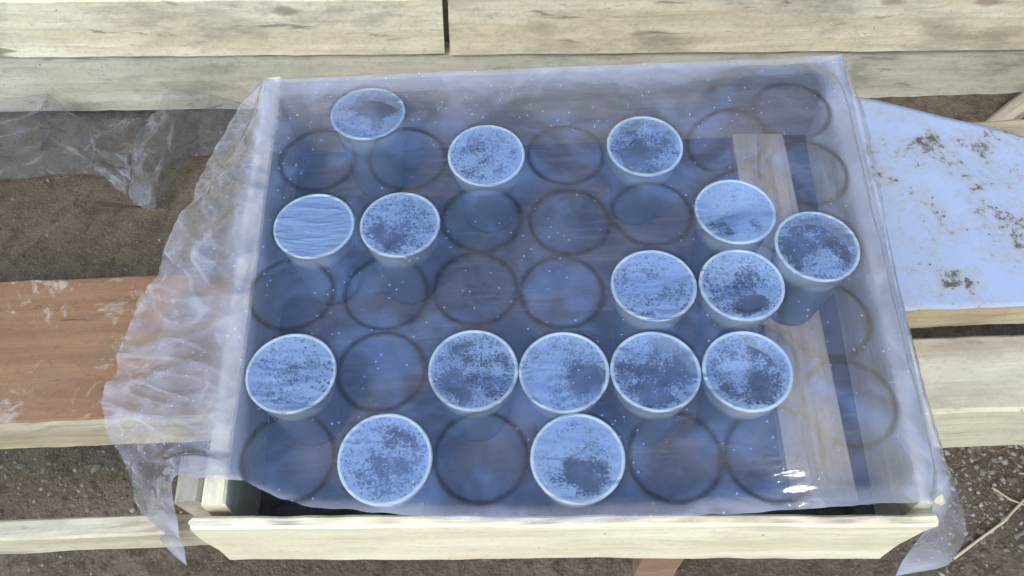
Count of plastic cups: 16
